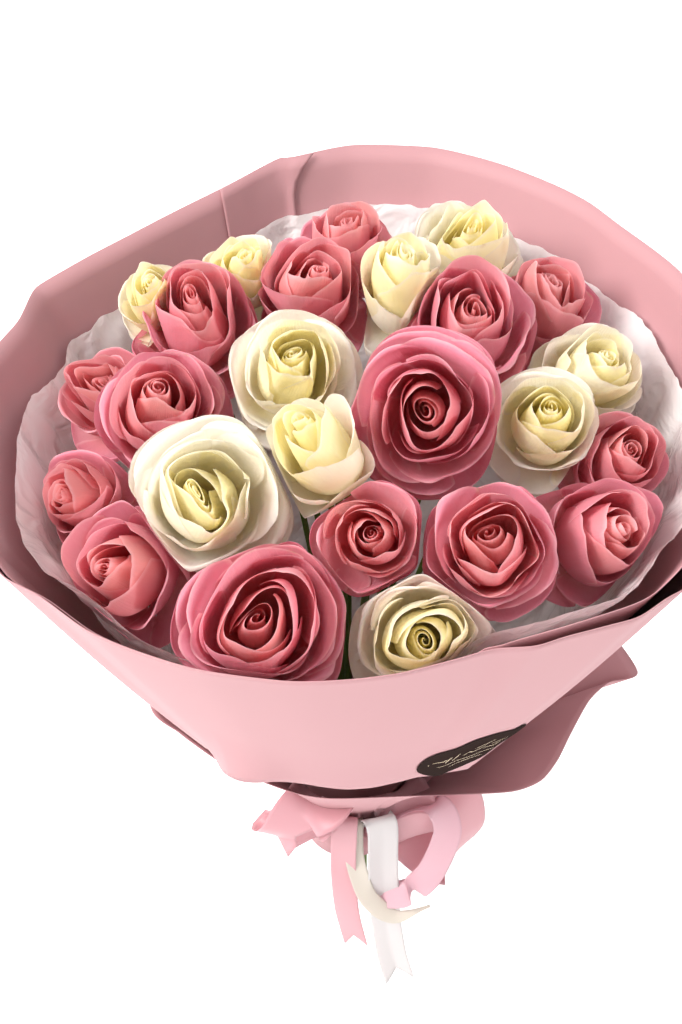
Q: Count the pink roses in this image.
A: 15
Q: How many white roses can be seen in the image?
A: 10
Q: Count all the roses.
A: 25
